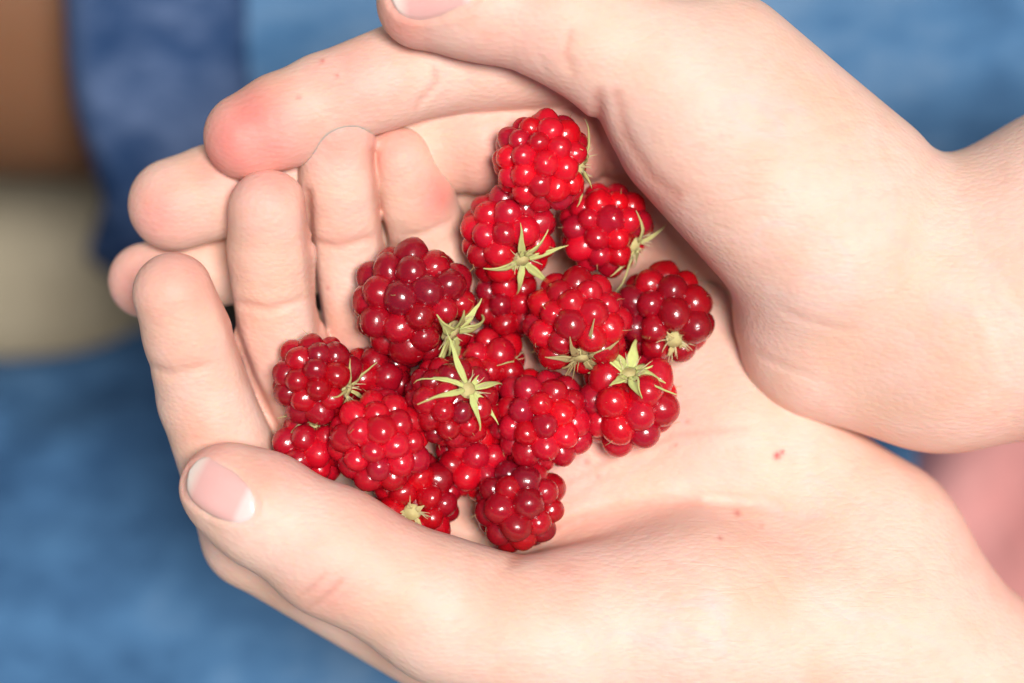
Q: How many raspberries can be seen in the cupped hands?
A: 18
